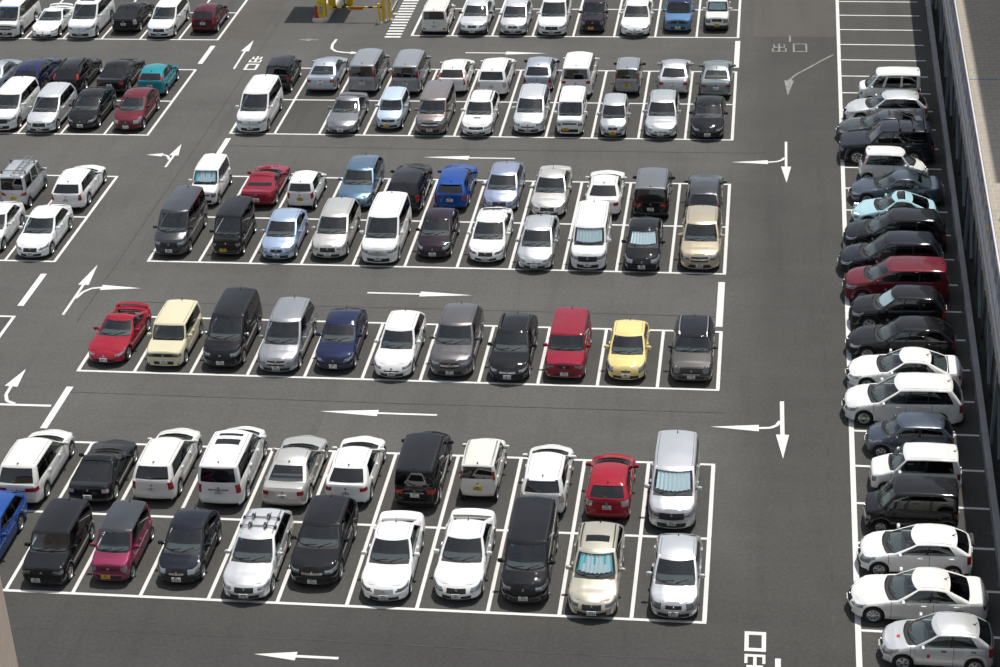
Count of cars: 123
